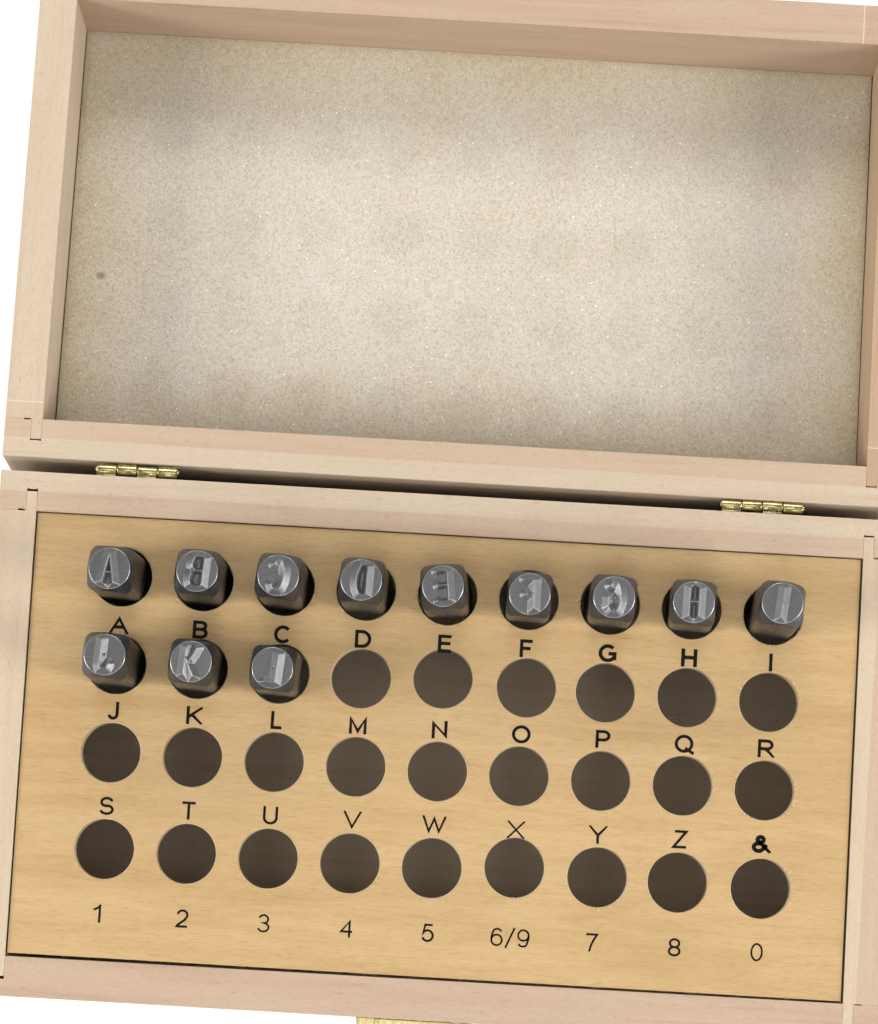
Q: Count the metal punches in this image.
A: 12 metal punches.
